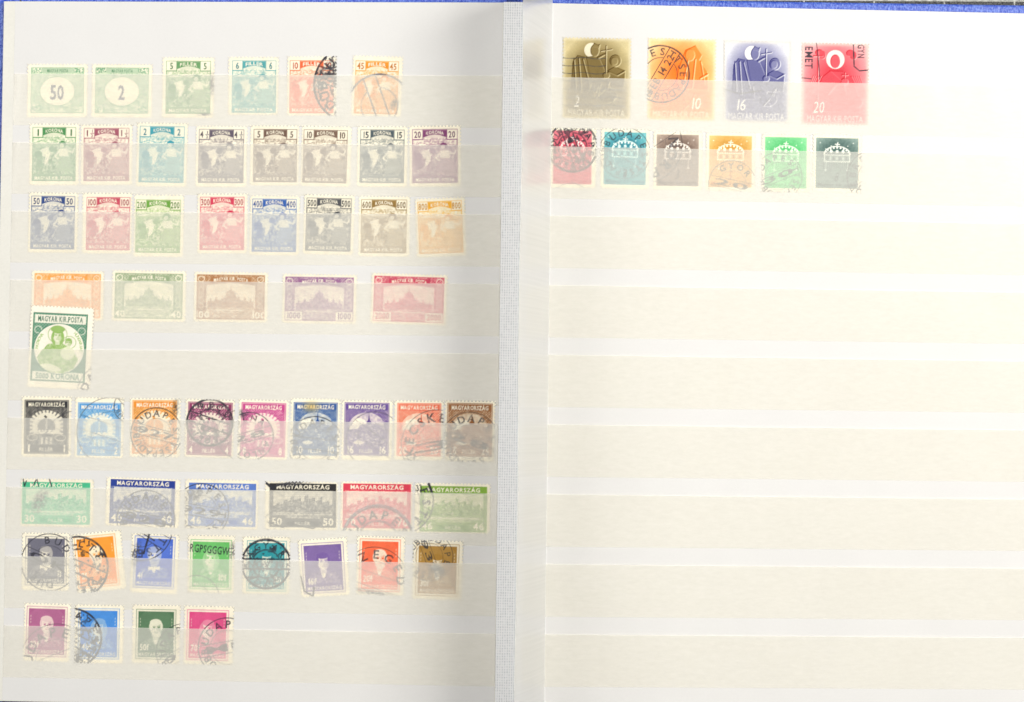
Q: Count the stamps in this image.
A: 65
